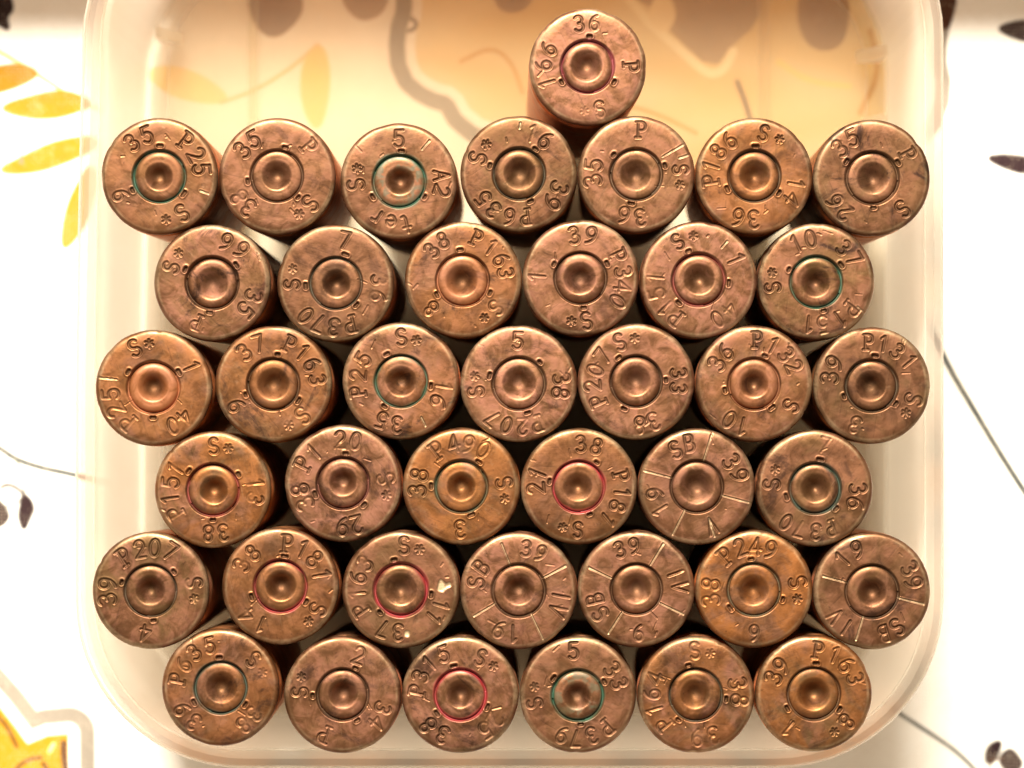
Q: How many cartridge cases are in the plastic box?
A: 40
